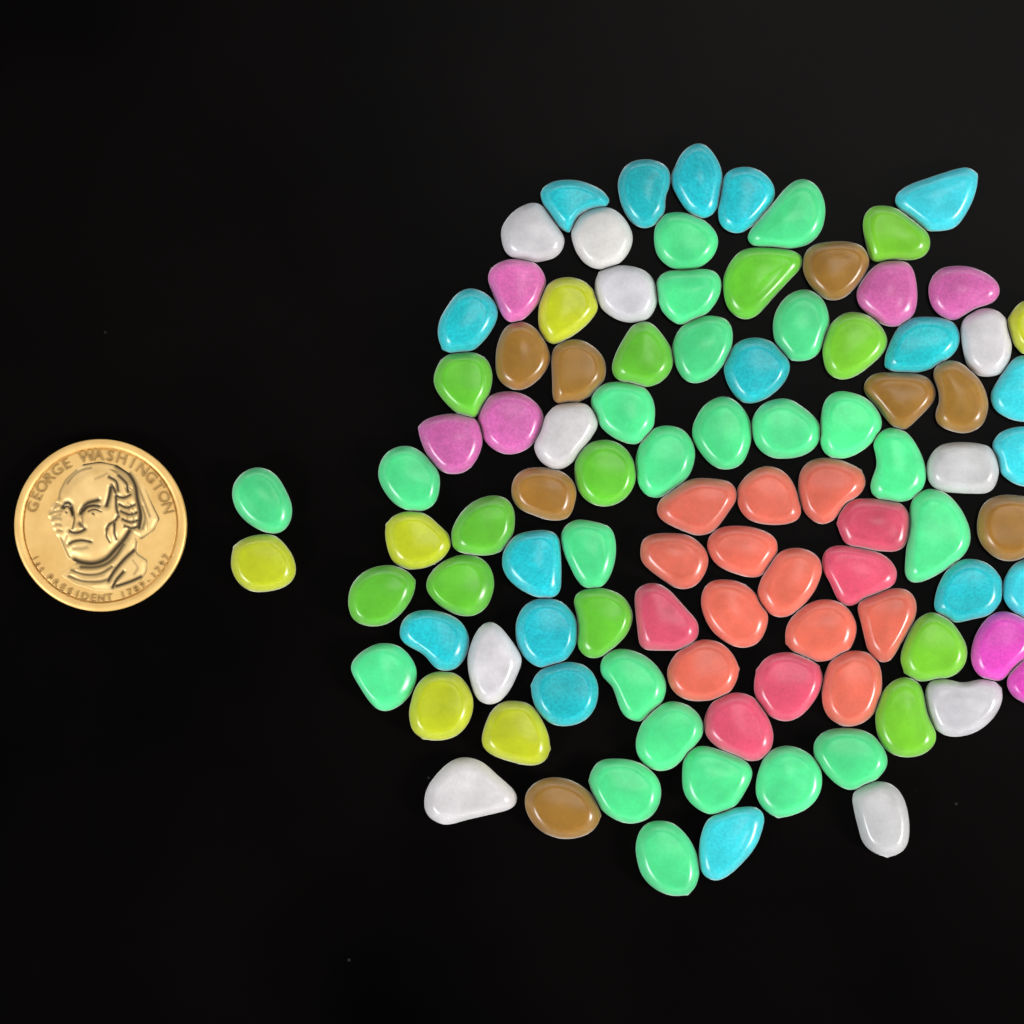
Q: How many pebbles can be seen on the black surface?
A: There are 99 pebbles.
